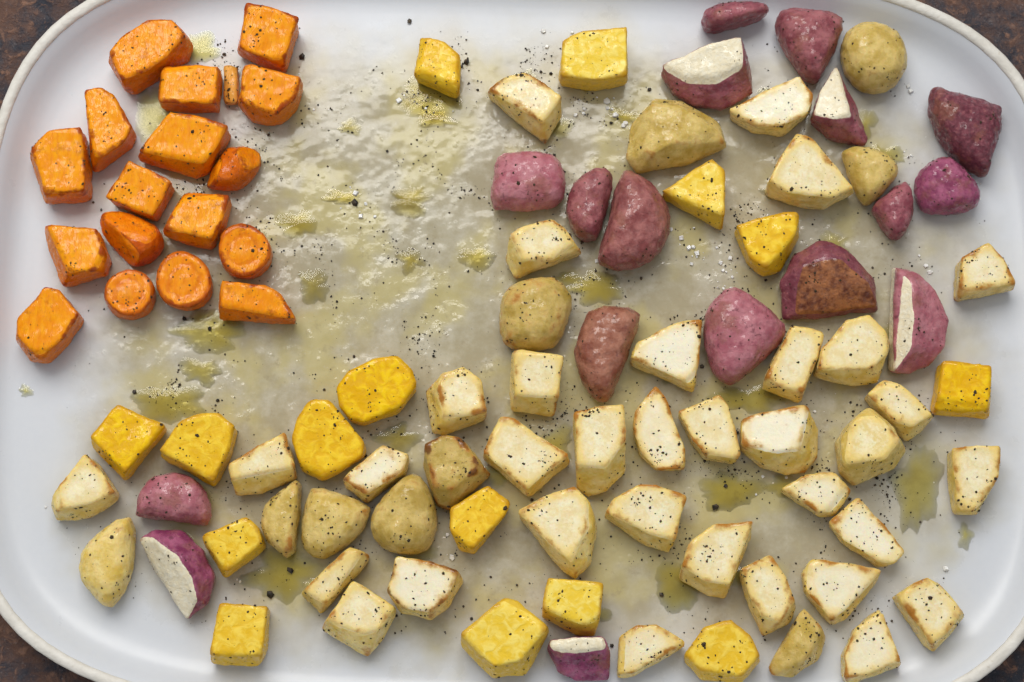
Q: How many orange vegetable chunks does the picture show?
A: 18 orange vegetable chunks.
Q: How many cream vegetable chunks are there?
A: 44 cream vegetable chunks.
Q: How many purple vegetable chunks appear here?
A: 17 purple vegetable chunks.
